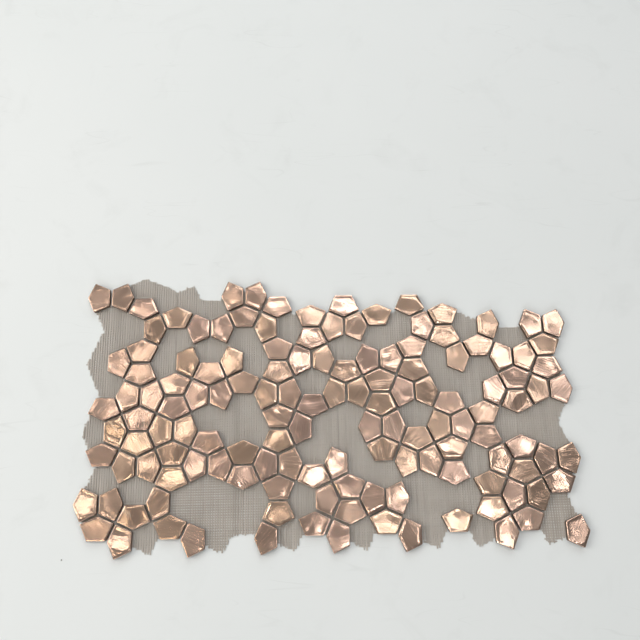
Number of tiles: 137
